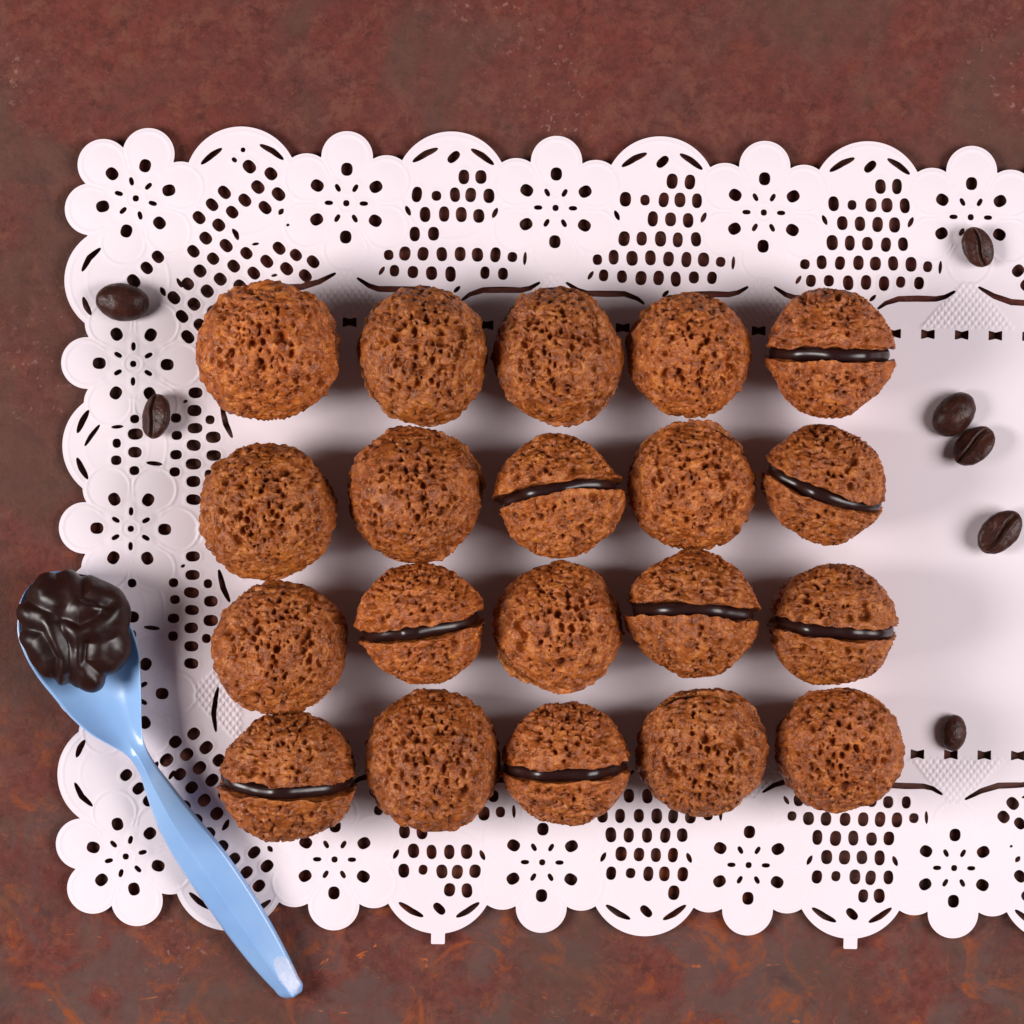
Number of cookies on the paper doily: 20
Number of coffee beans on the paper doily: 7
